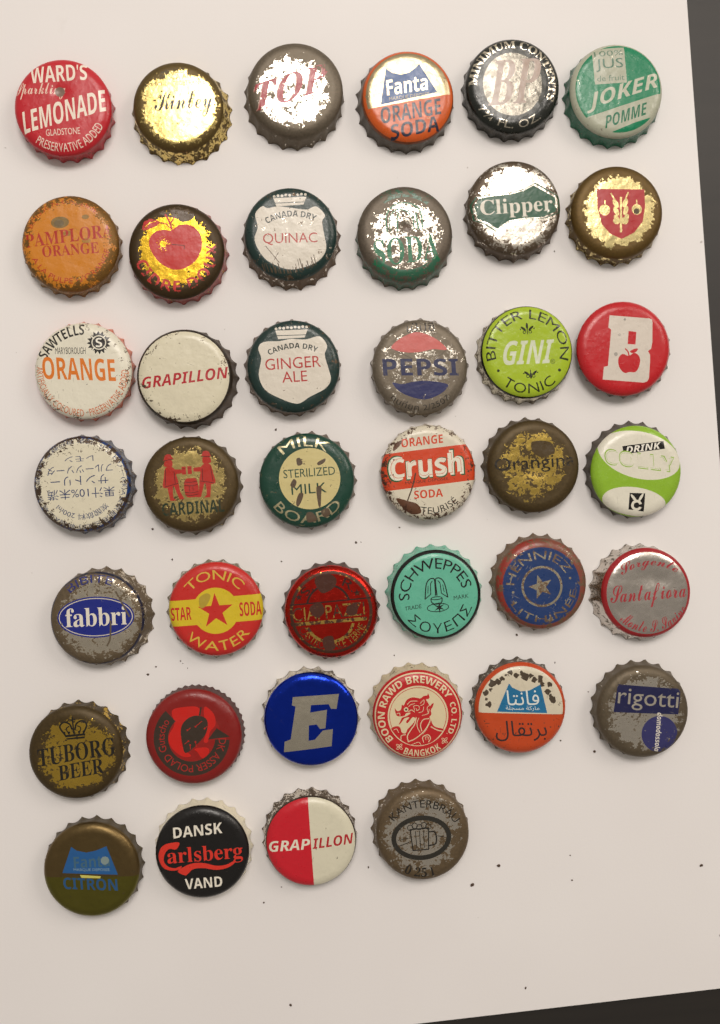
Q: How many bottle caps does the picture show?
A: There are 40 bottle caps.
